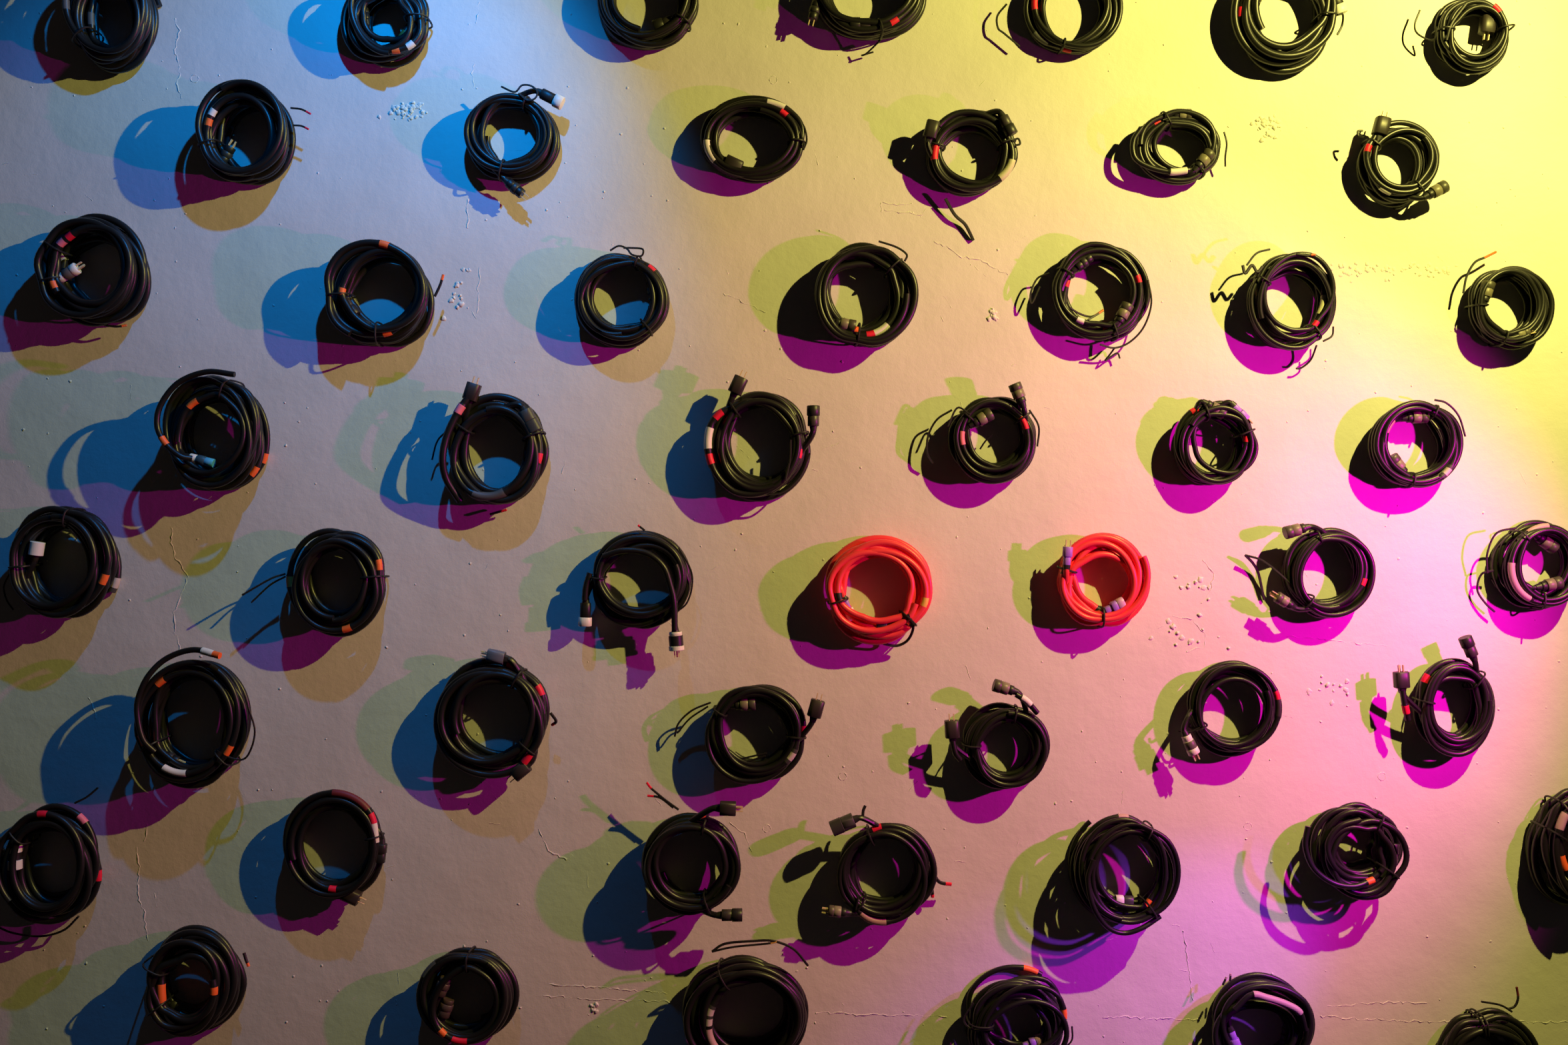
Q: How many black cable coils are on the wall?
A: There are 50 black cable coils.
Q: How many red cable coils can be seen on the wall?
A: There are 2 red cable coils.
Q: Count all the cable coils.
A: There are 52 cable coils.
